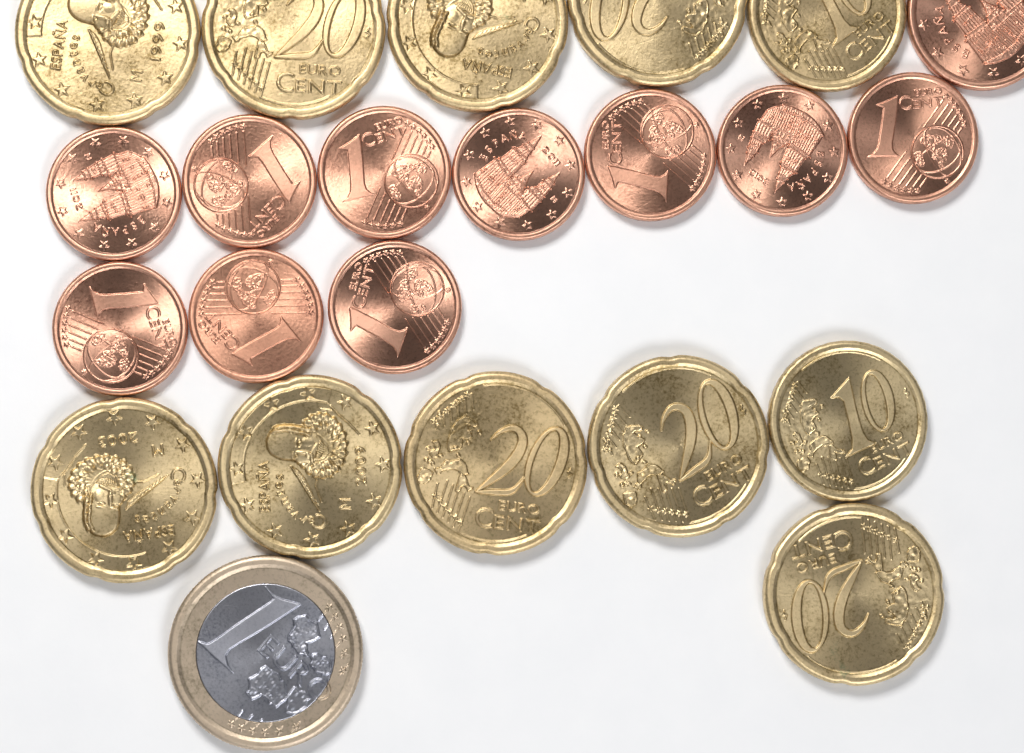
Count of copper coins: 11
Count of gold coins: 11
